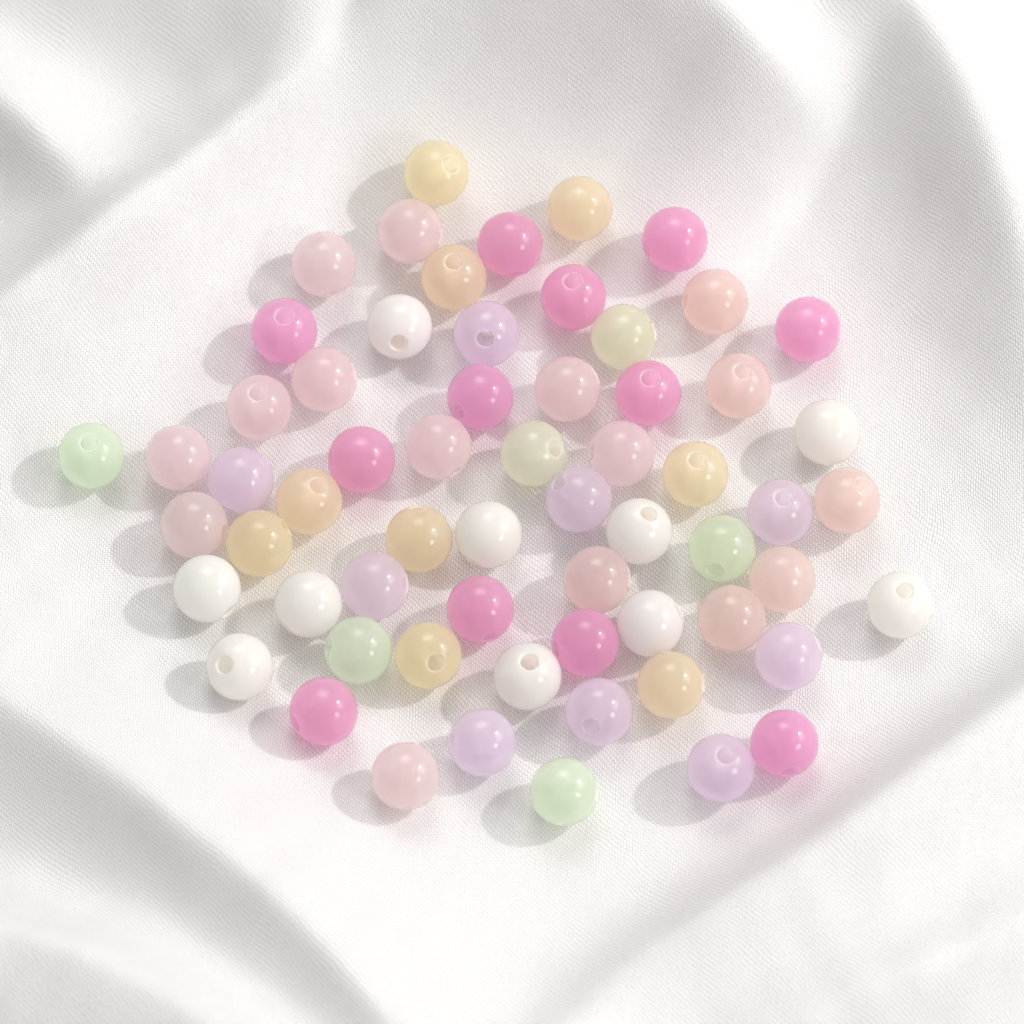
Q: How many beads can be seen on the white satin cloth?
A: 62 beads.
